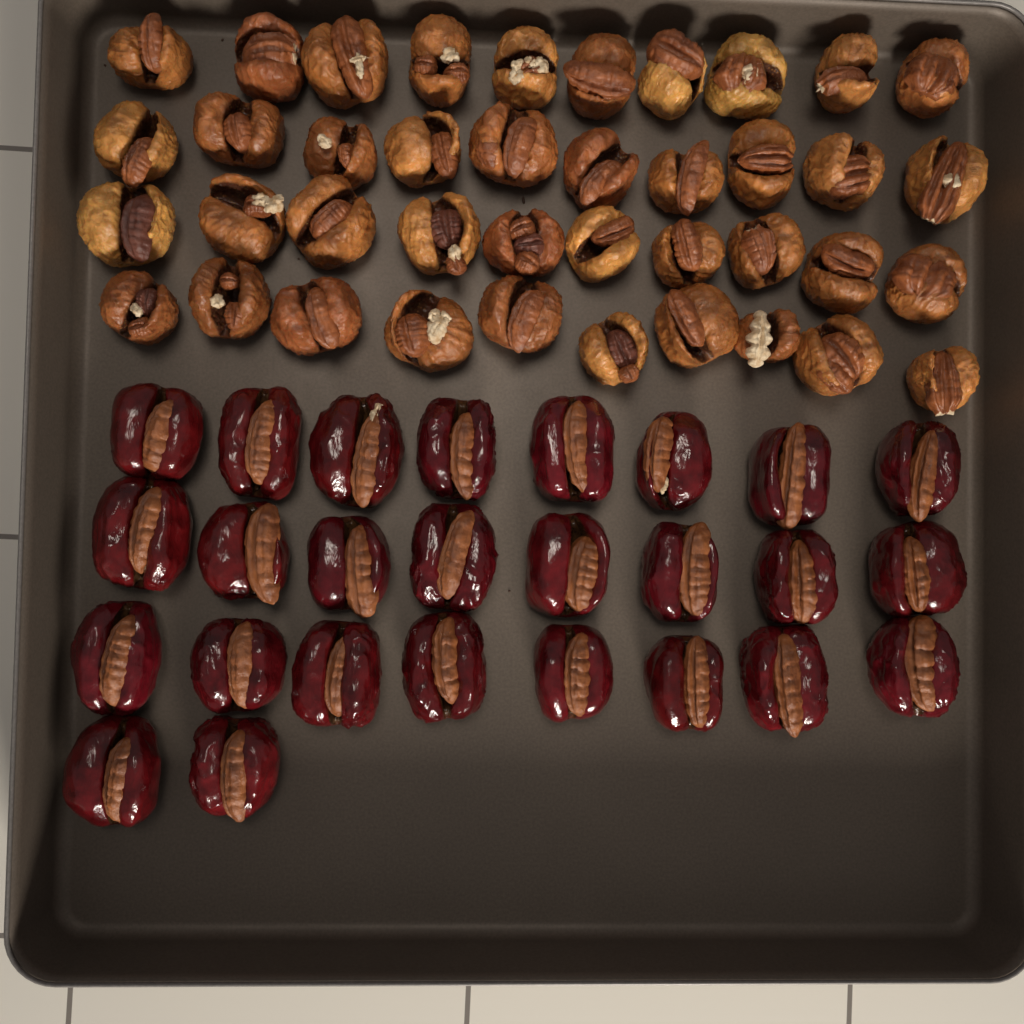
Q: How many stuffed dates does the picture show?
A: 26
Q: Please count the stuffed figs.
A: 40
